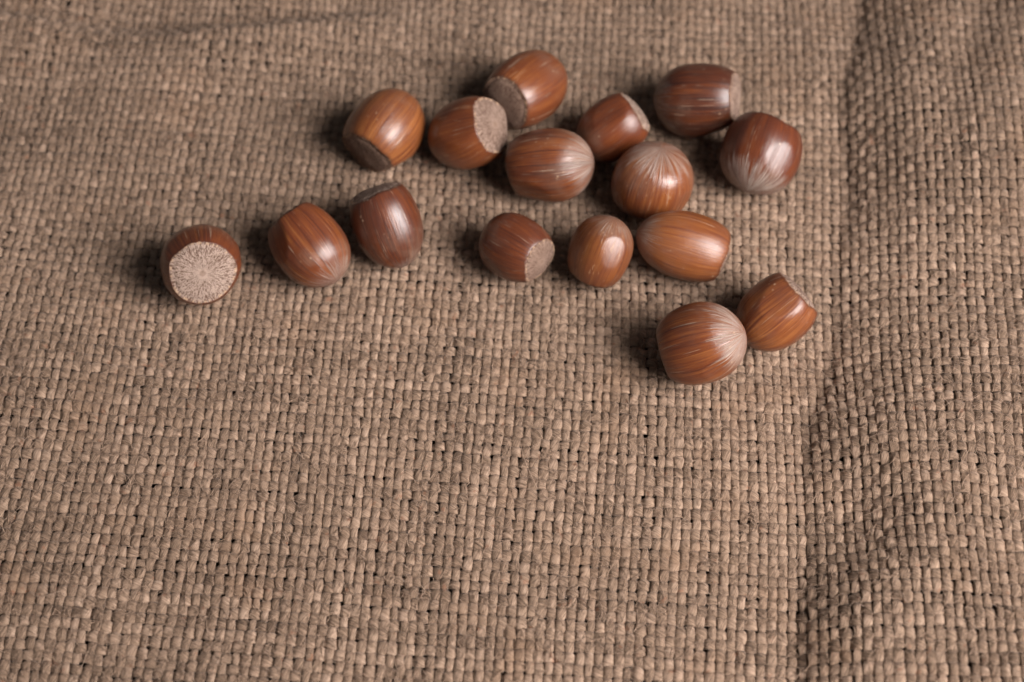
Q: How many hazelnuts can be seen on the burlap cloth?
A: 16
